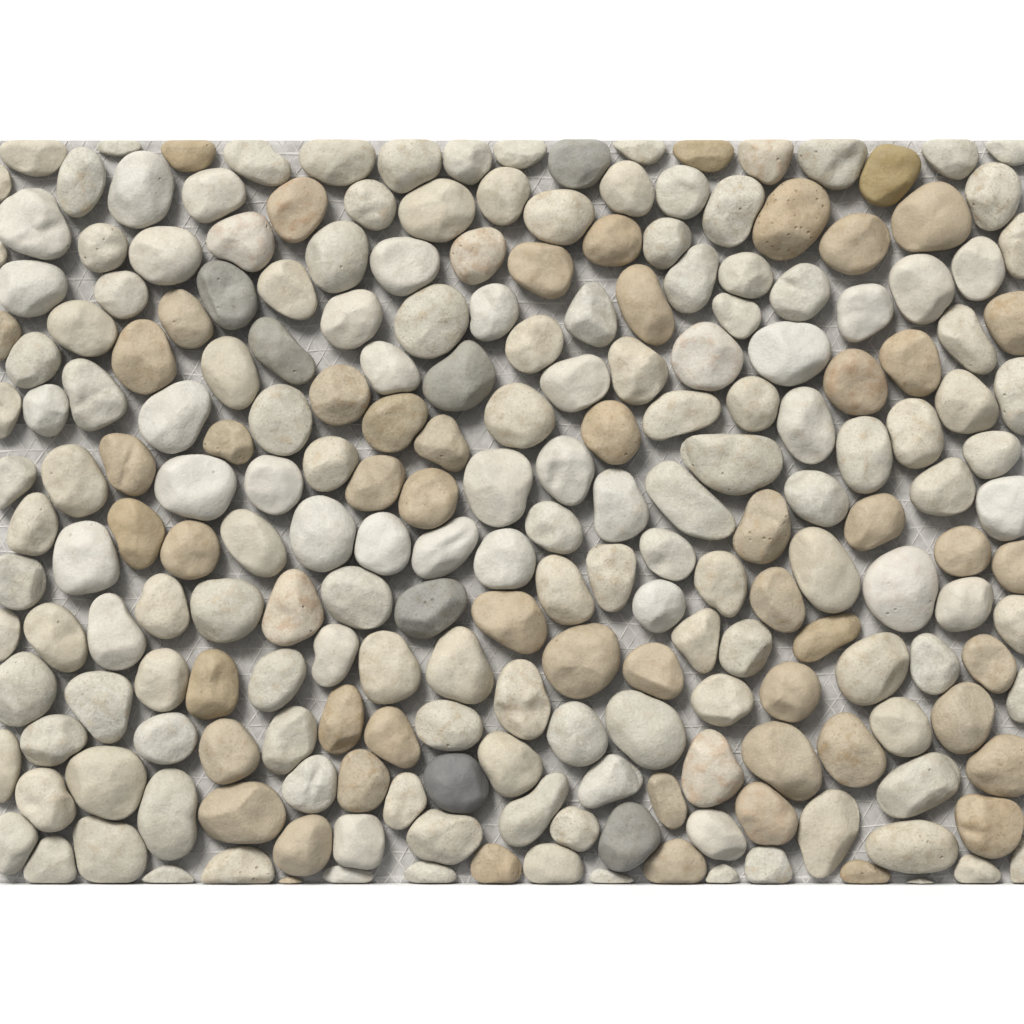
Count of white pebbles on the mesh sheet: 162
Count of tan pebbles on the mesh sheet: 55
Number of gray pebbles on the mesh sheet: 7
